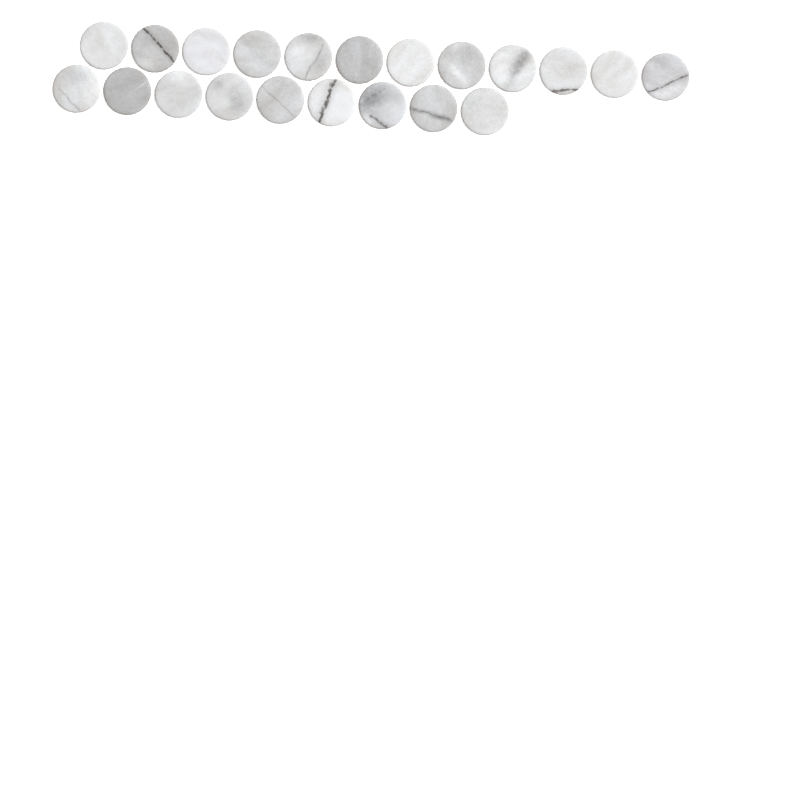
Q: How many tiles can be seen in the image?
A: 21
